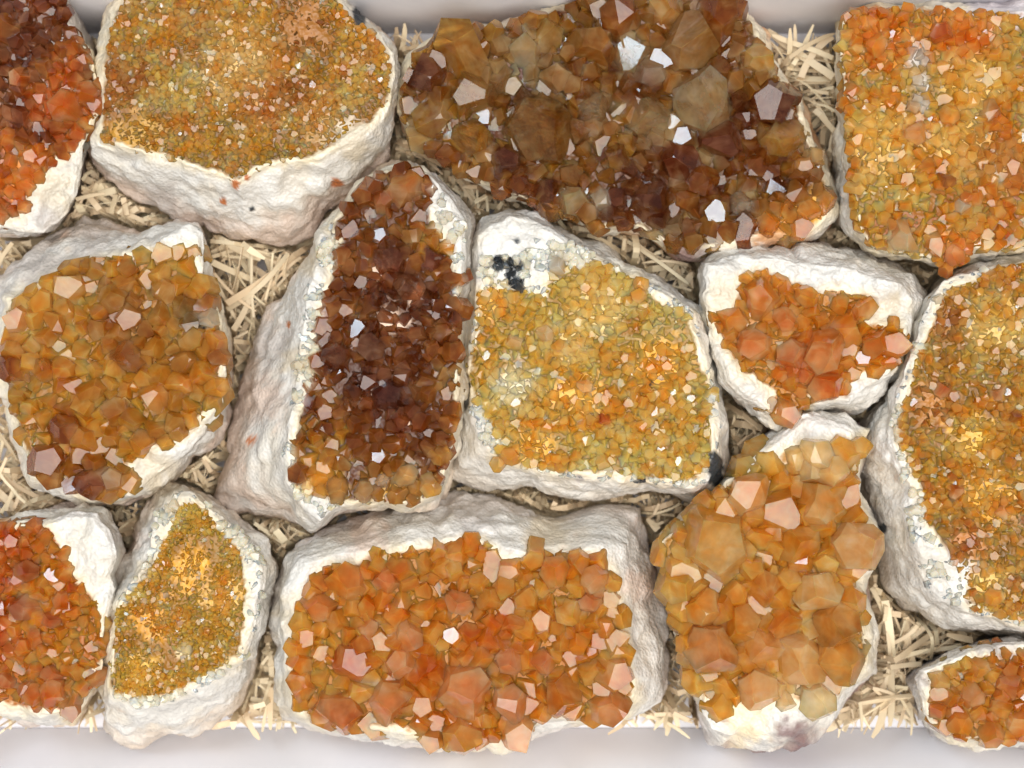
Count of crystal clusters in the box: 14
